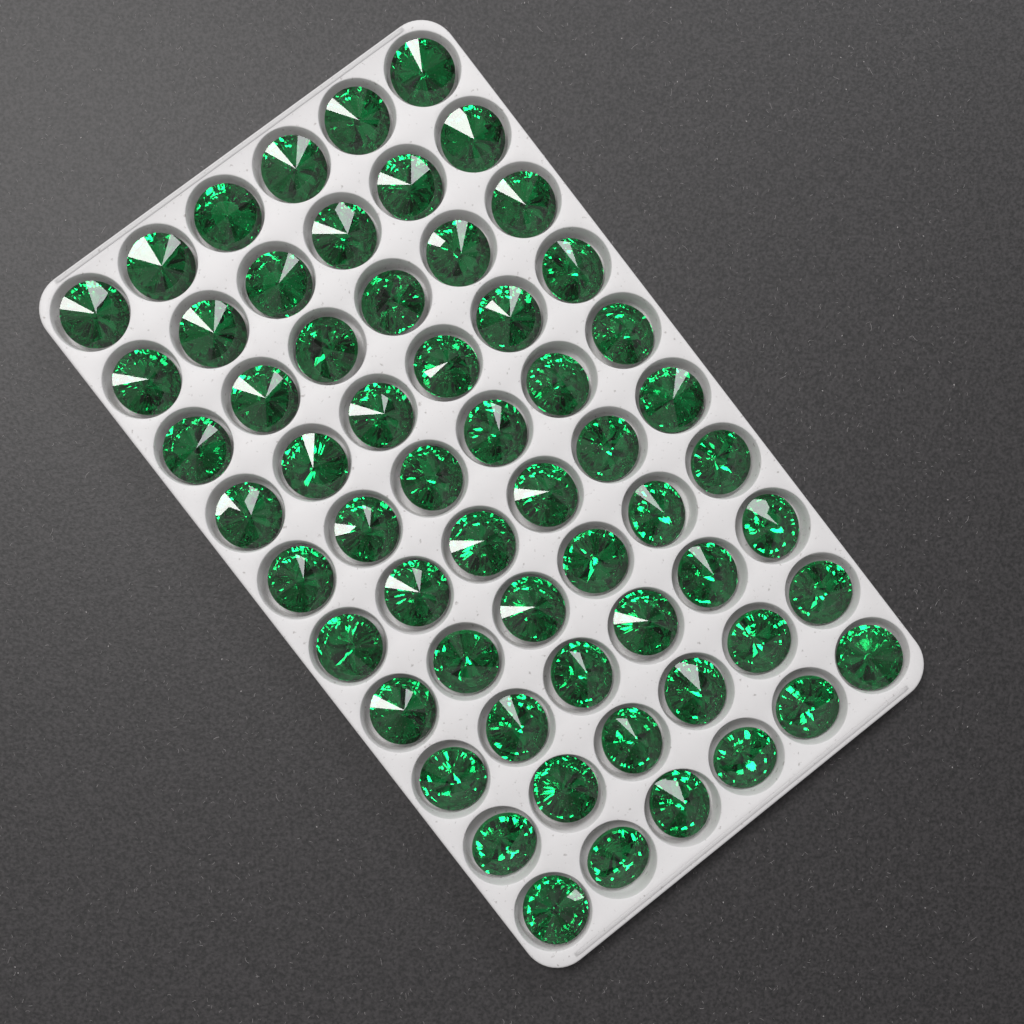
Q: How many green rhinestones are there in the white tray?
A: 60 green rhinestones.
